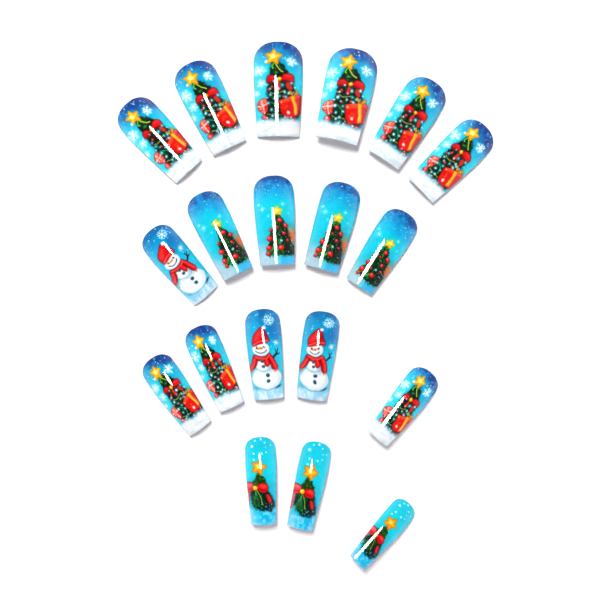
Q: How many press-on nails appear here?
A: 19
